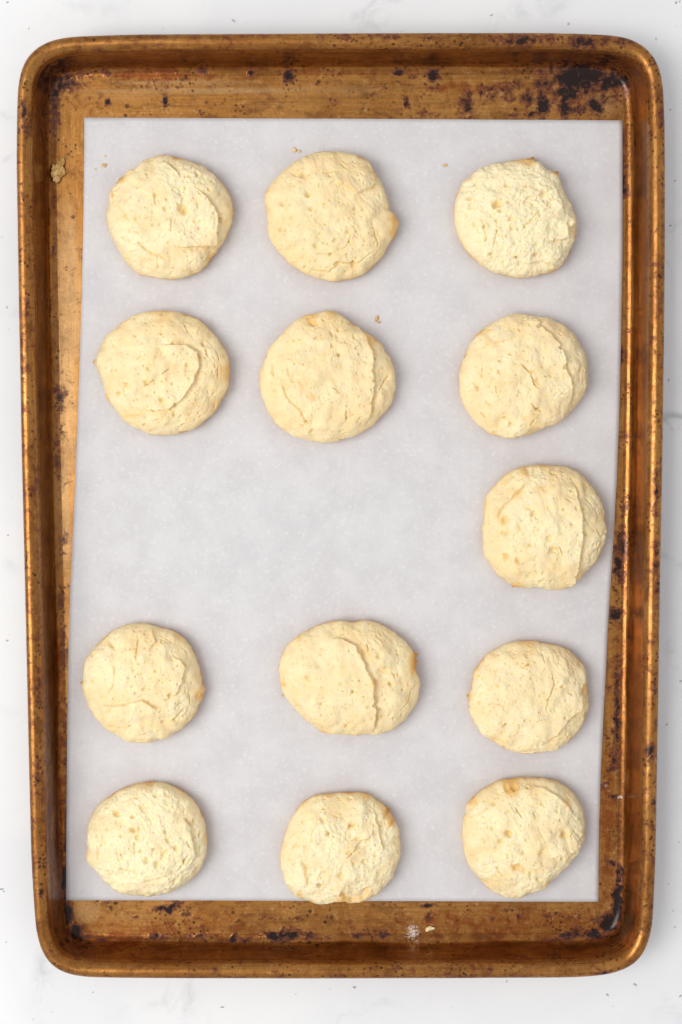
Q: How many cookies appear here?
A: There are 13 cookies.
